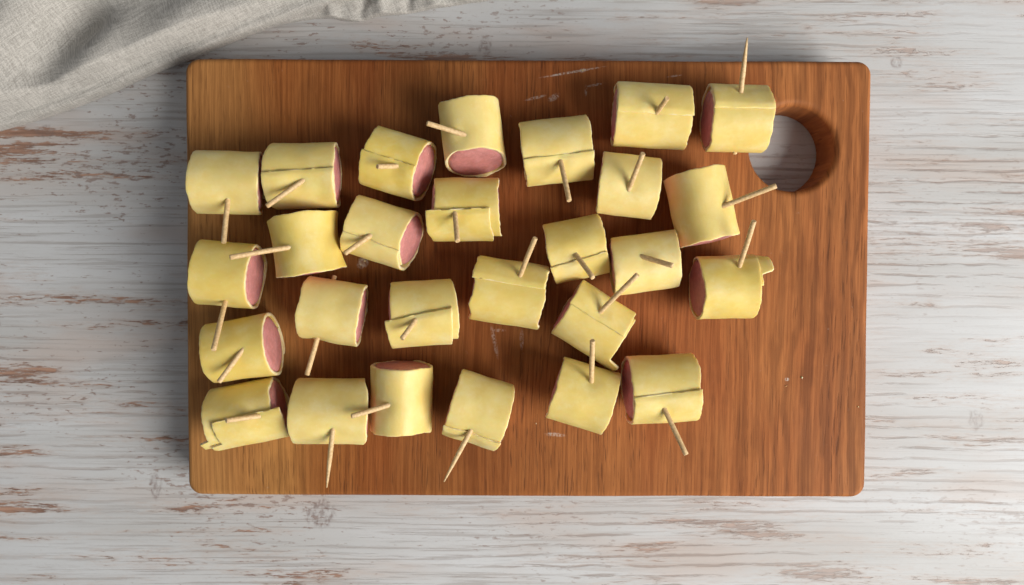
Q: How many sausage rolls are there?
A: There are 27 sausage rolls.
